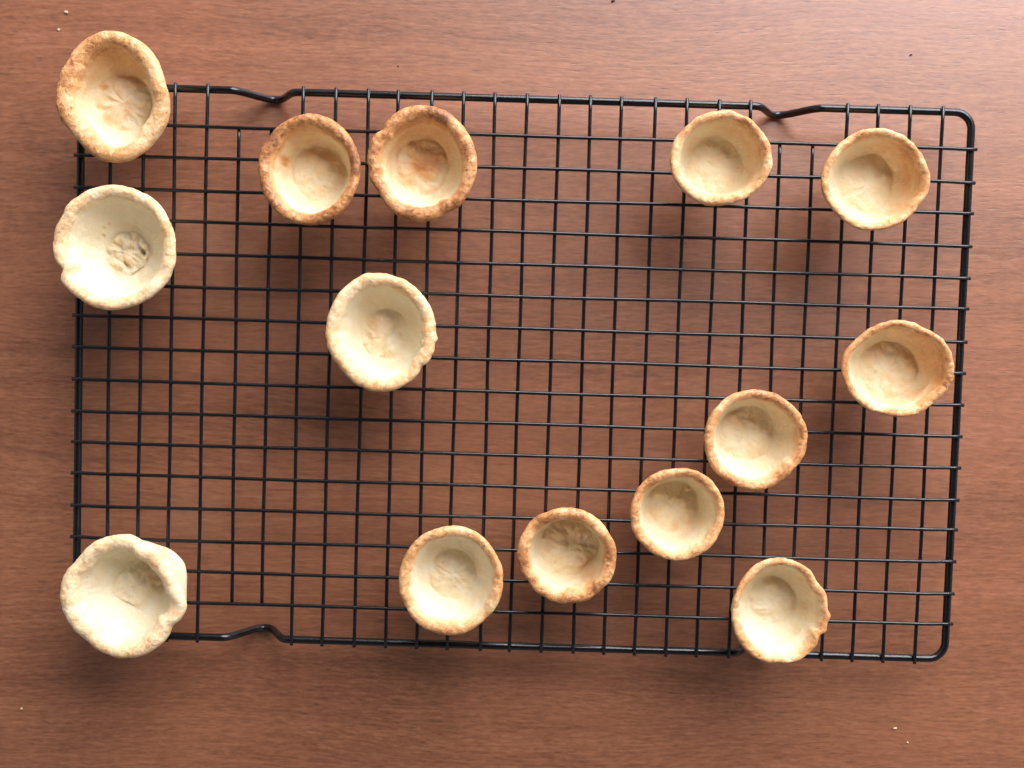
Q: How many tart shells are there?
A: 14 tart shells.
